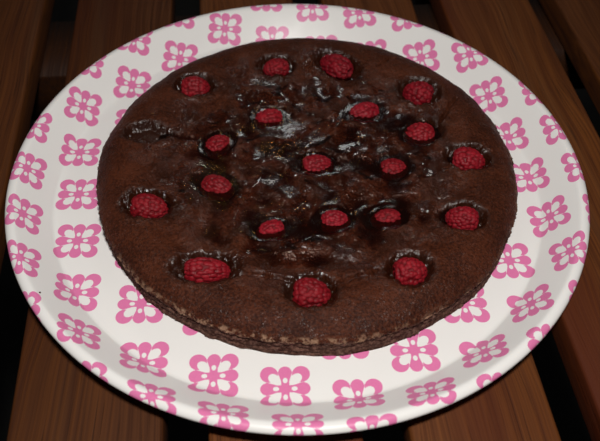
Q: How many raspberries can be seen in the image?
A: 20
